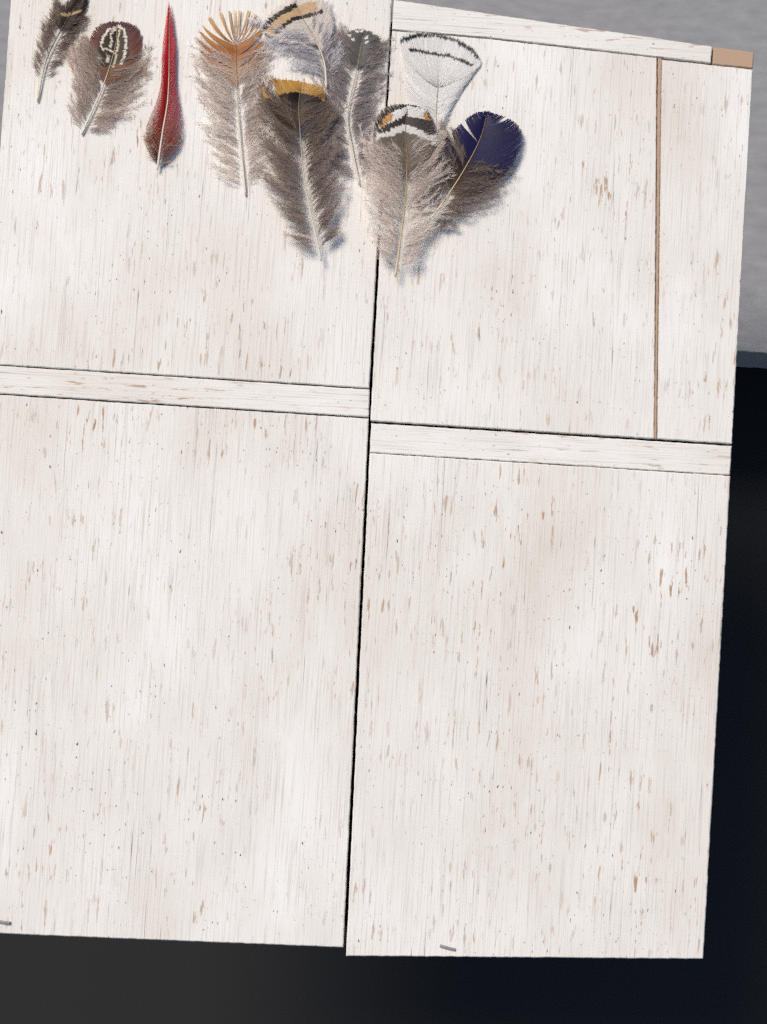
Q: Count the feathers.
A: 10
